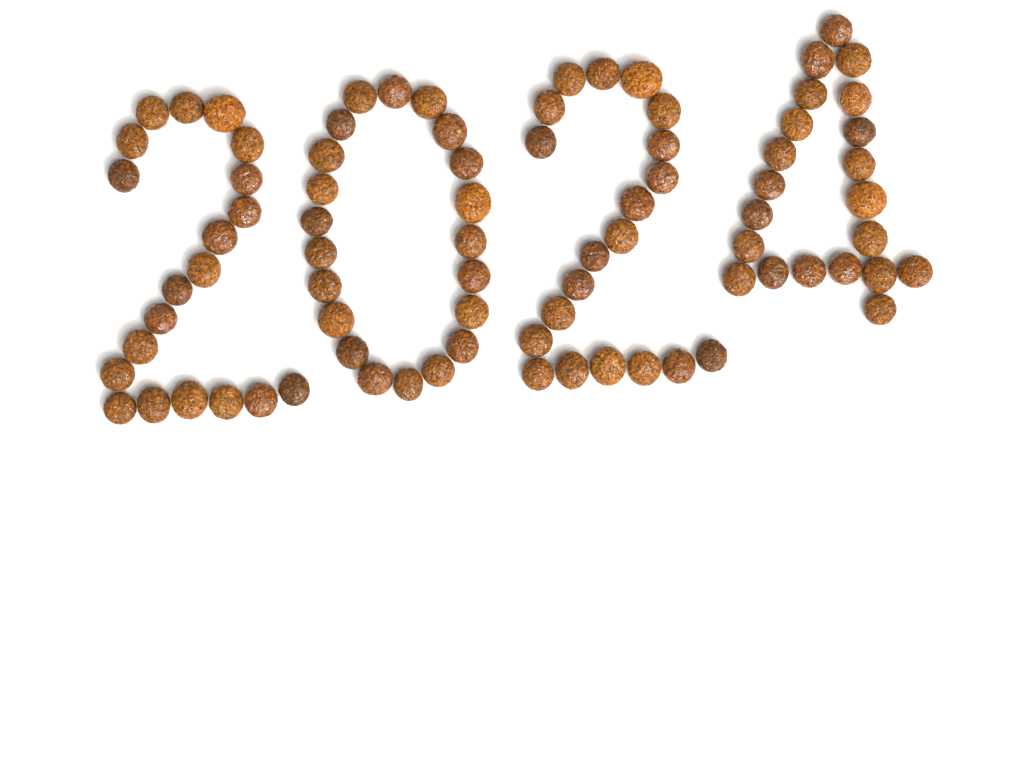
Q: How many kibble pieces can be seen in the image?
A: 82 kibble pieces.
